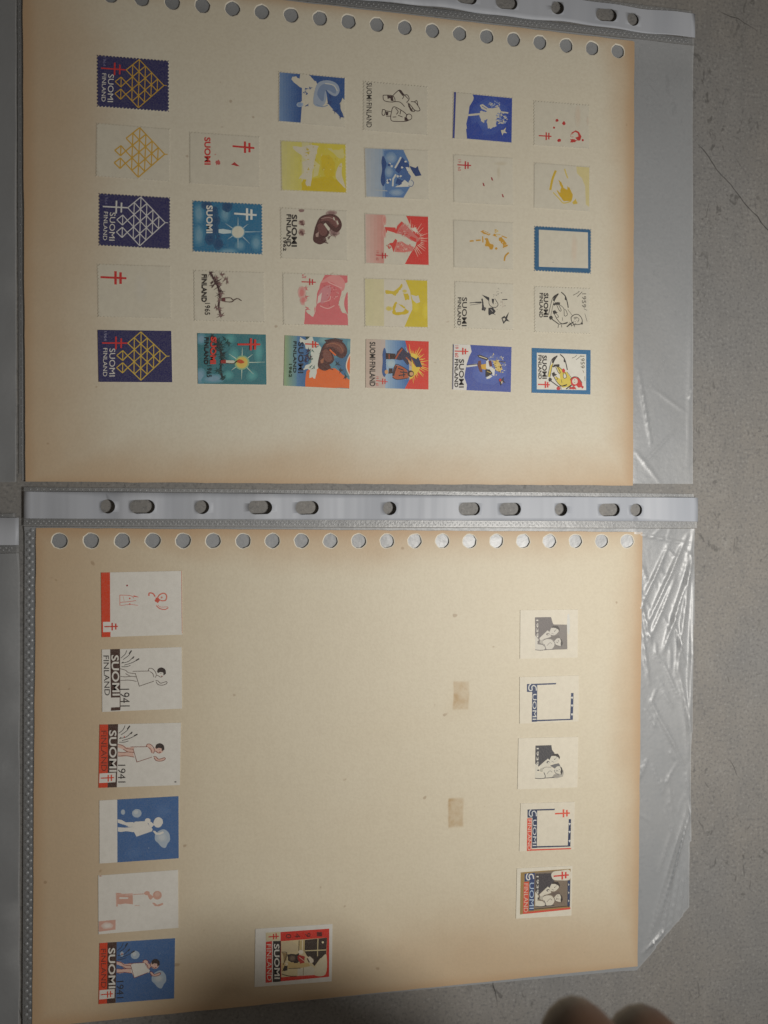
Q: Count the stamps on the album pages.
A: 41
